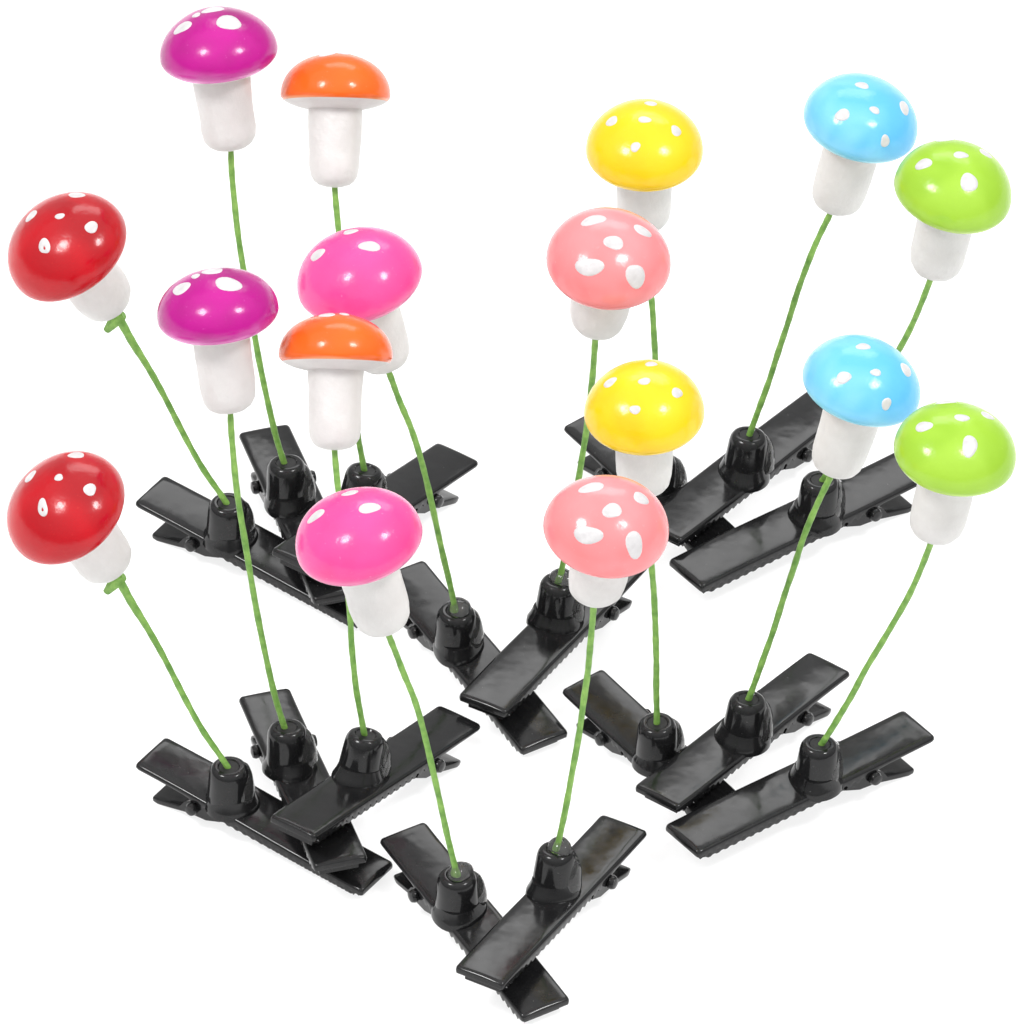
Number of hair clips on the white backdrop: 16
